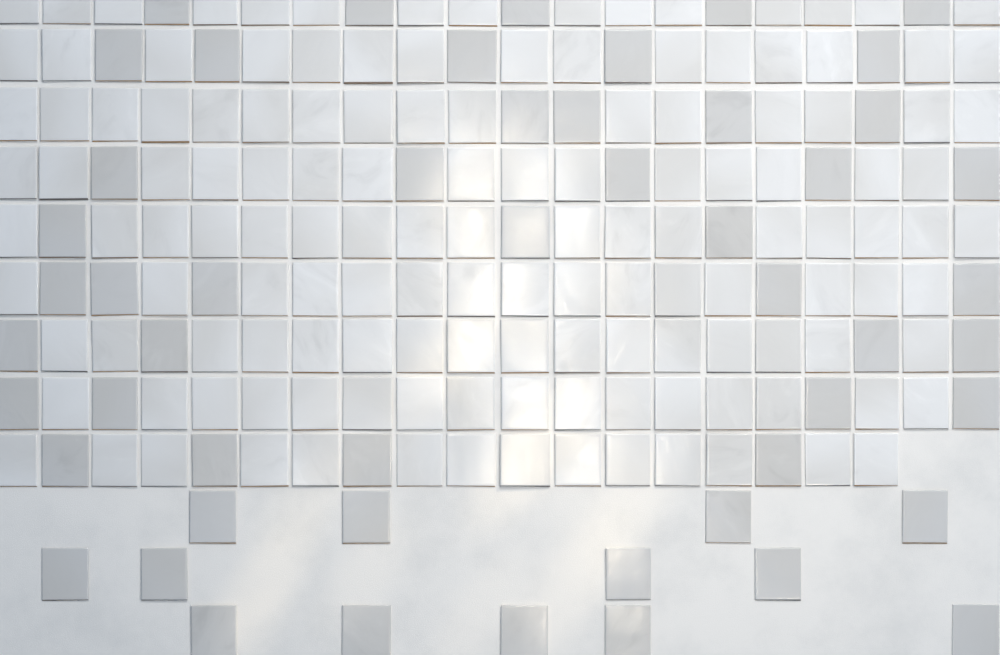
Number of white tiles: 139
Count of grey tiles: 52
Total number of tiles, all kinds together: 191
